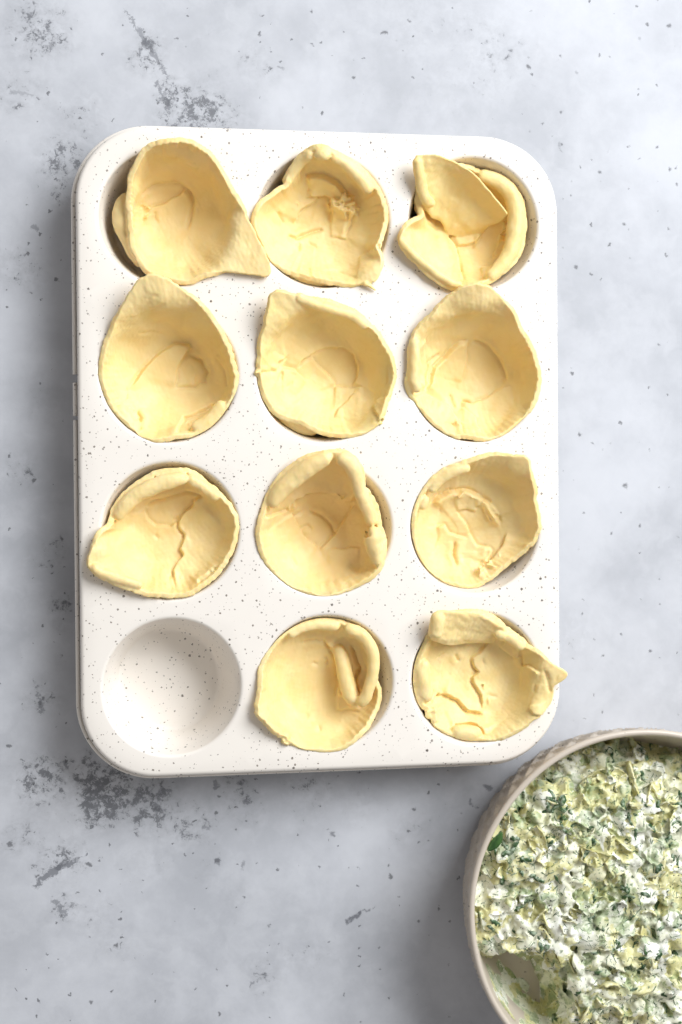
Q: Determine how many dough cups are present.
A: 11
